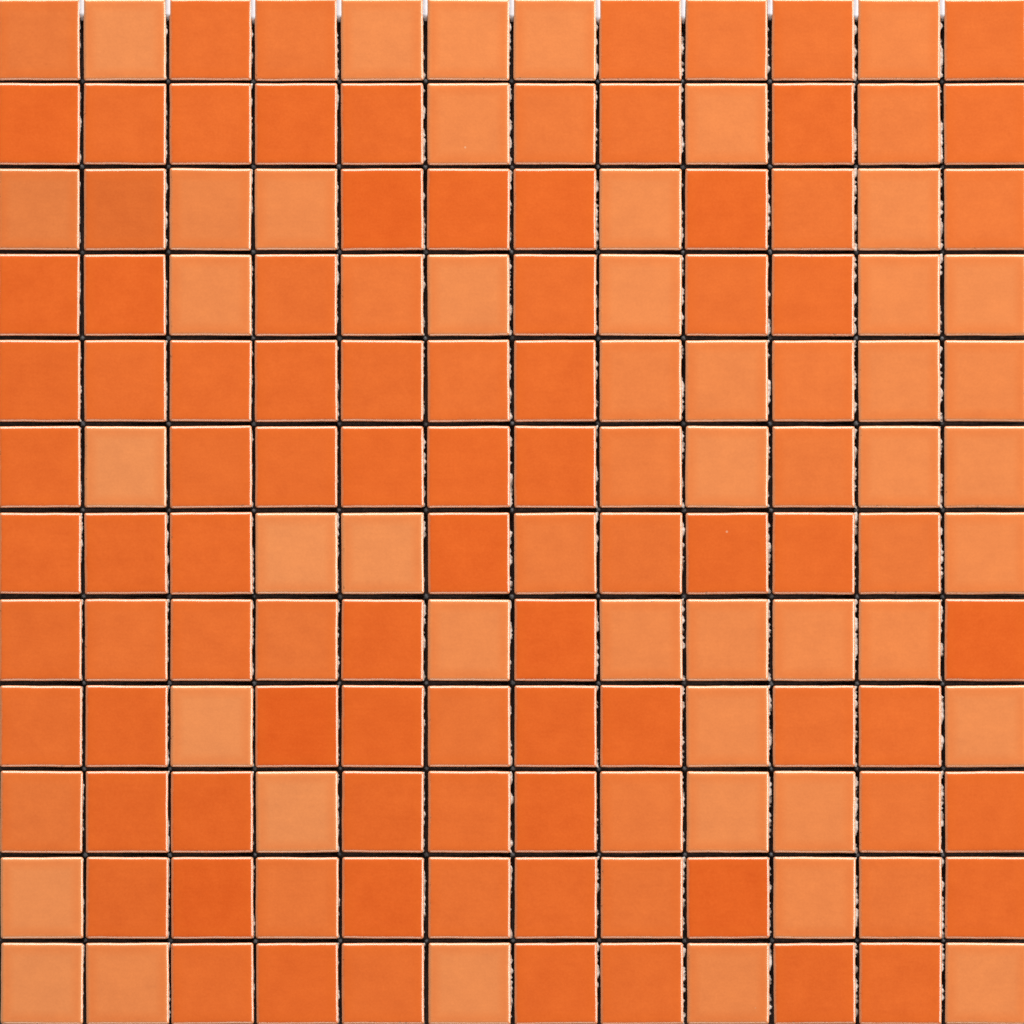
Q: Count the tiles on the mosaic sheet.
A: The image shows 144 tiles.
